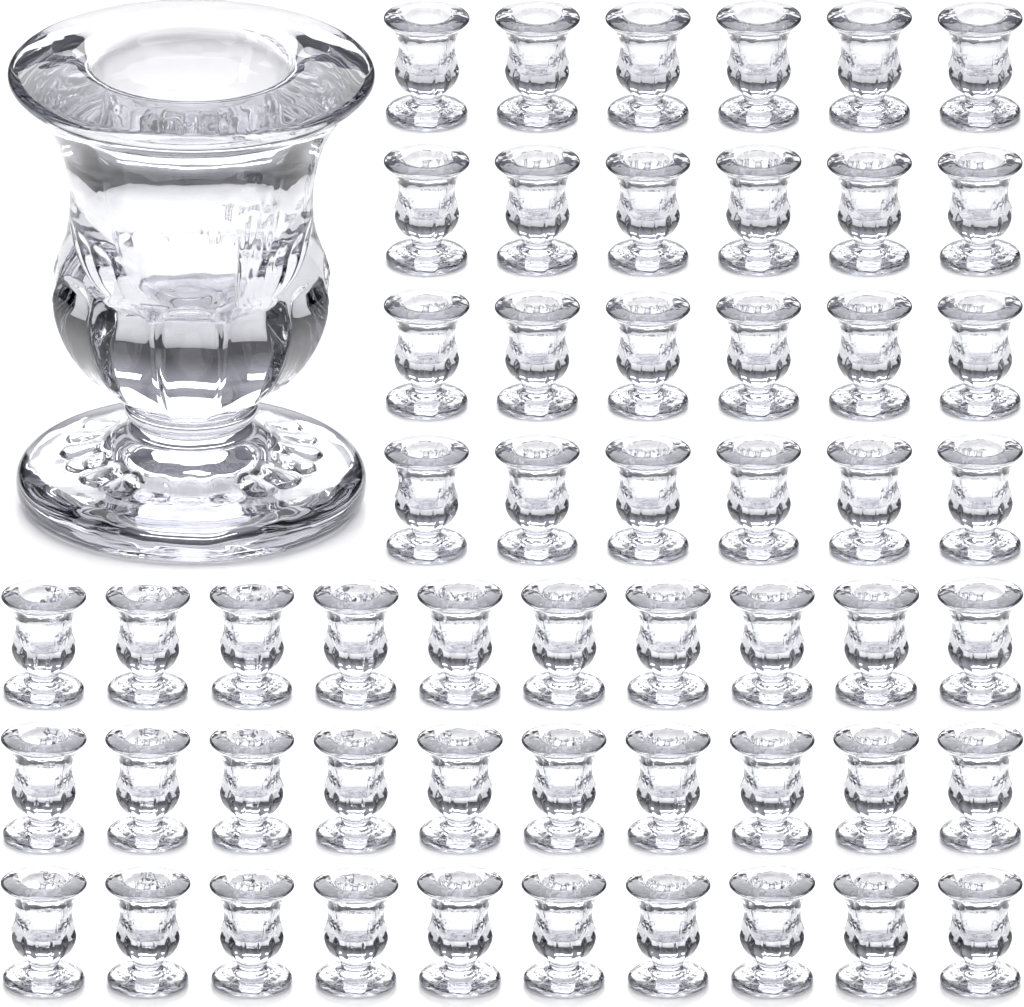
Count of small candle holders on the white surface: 54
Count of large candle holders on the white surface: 1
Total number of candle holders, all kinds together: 55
